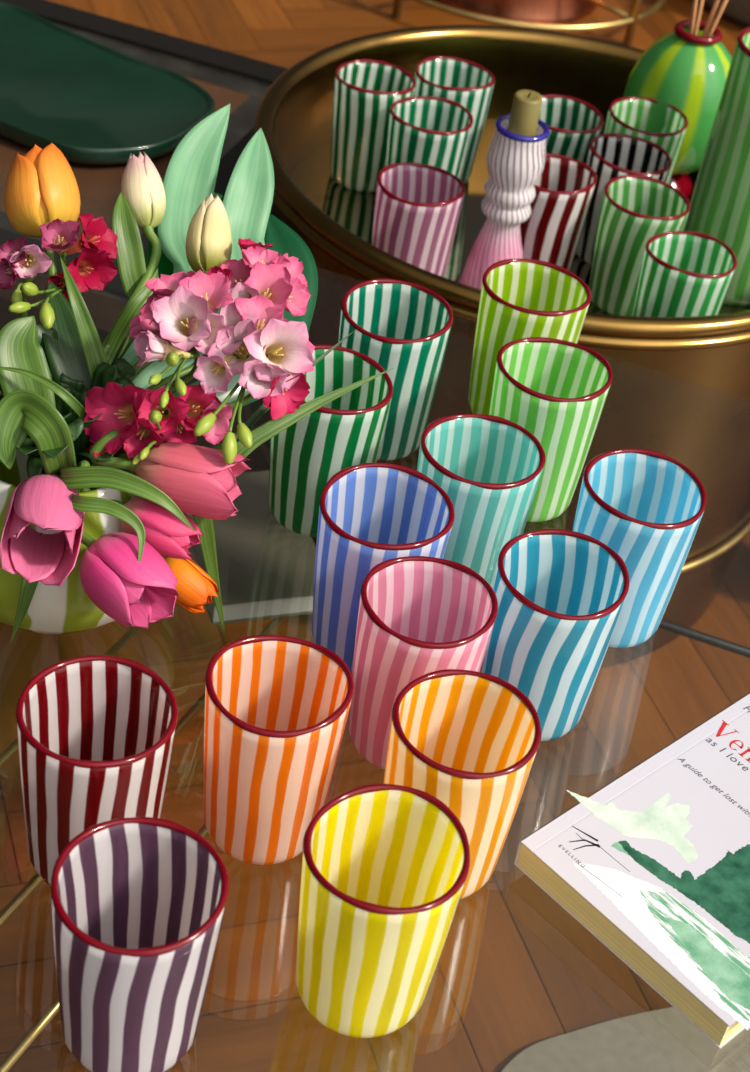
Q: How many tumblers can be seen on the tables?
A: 24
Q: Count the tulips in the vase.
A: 8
